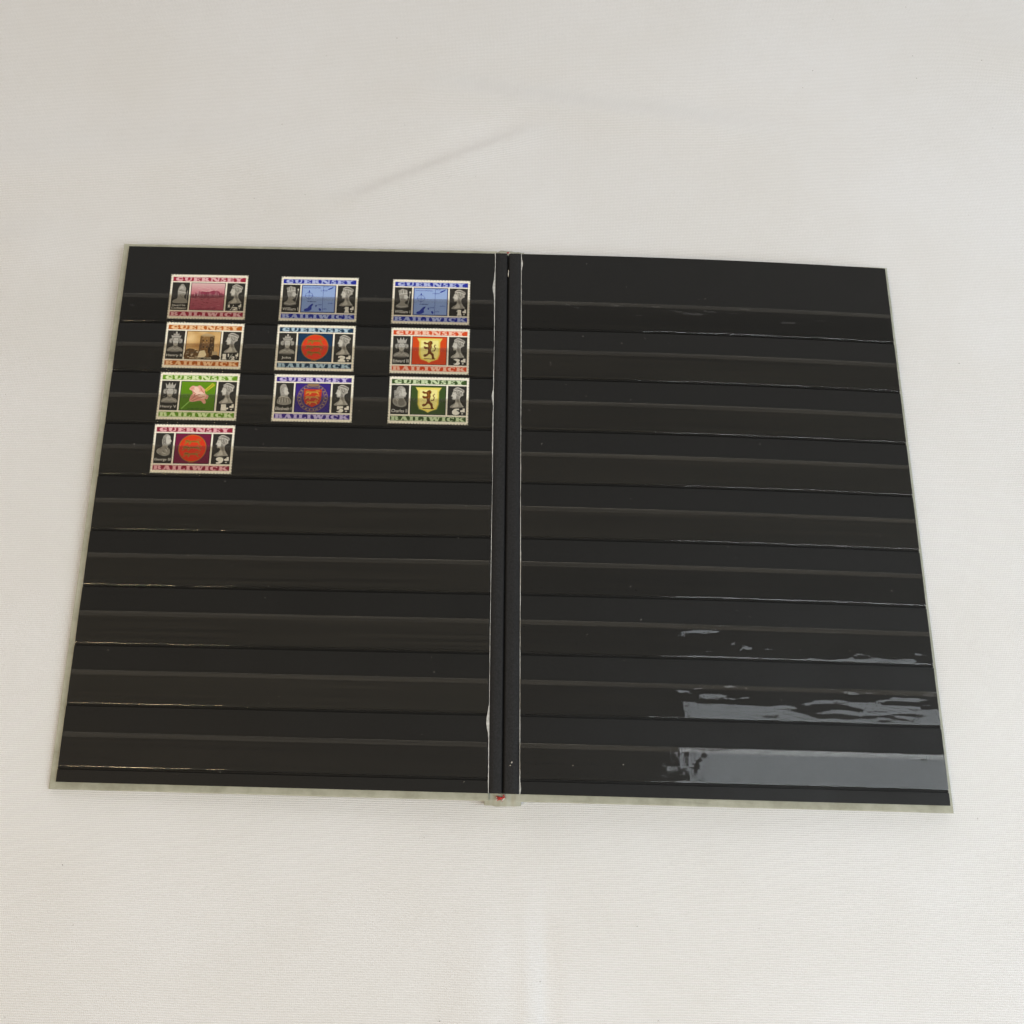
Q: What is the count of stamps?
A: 10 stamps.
